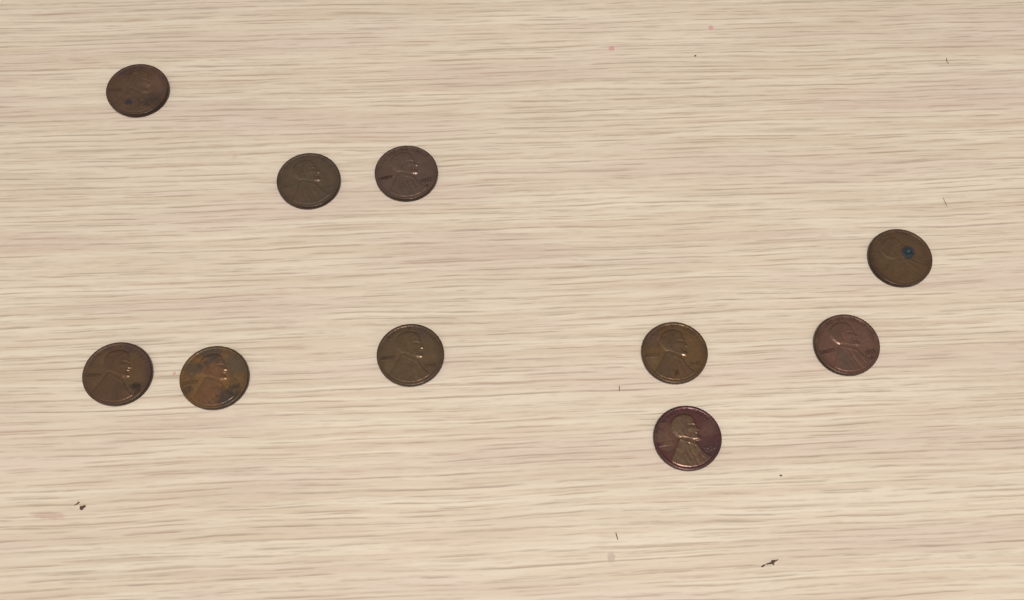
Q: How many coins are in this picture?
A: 10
